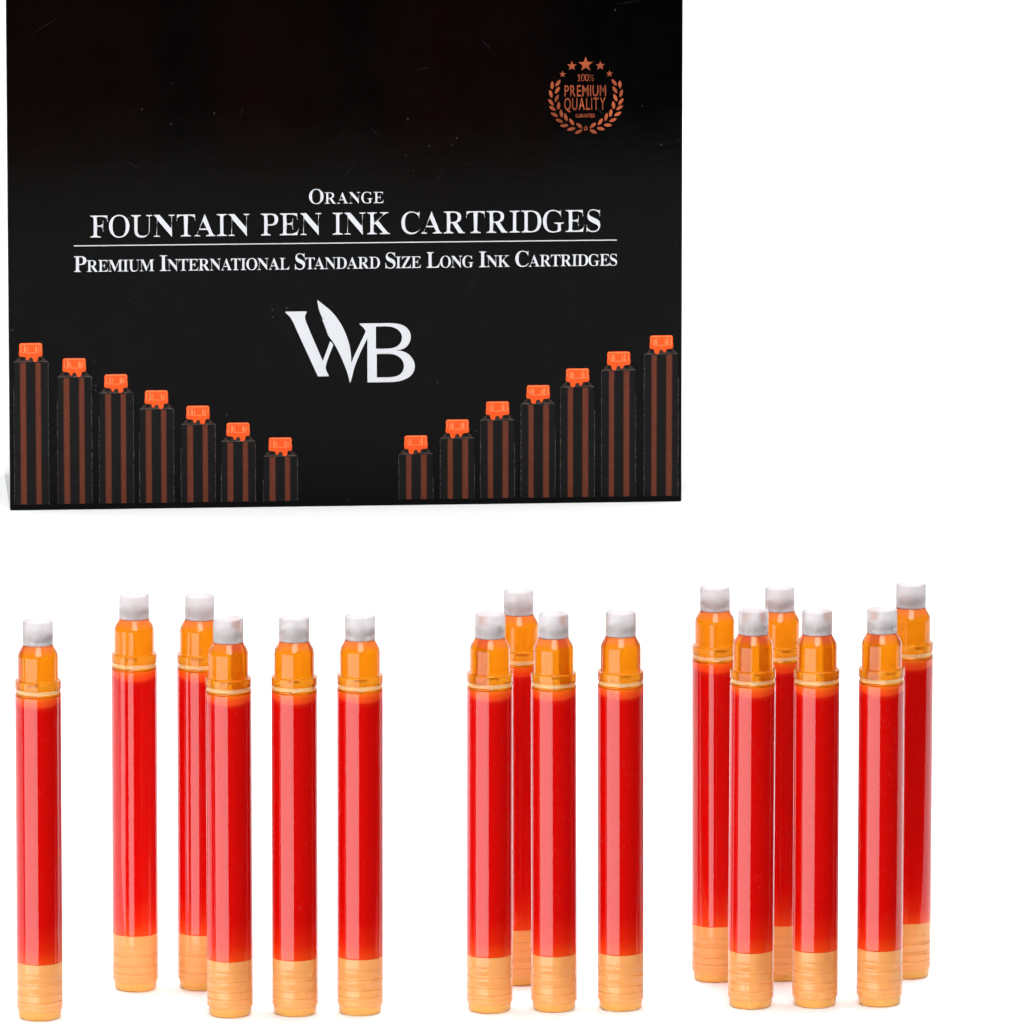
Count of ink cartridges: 16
